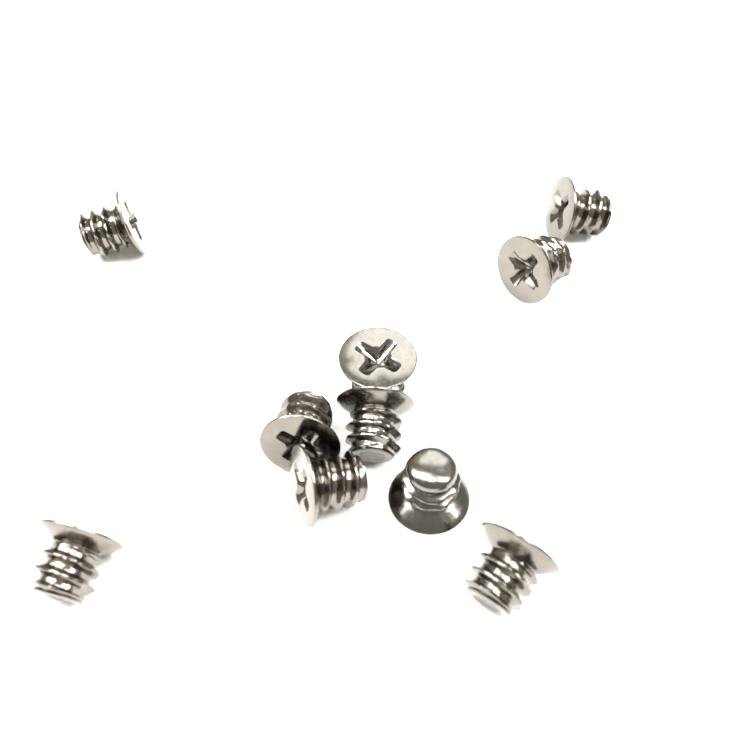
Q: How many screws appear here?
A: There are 10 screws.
